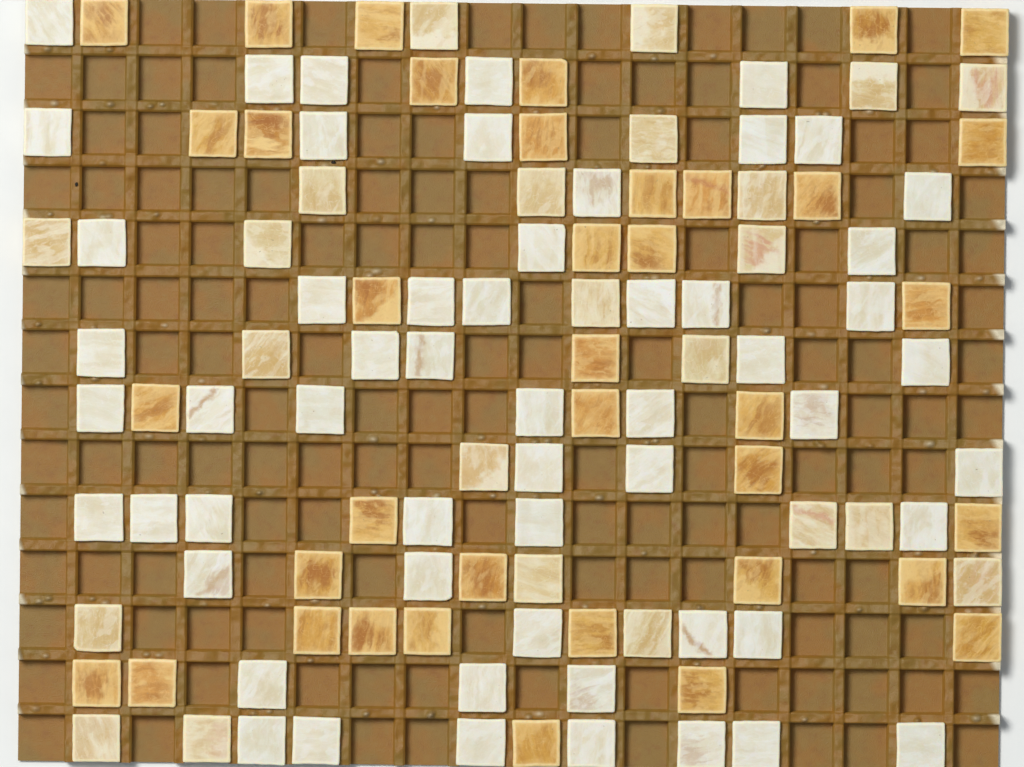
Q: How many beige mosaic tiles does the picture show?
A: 23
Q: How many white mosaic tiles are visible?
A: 56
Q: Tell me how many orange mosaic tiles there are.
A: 38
